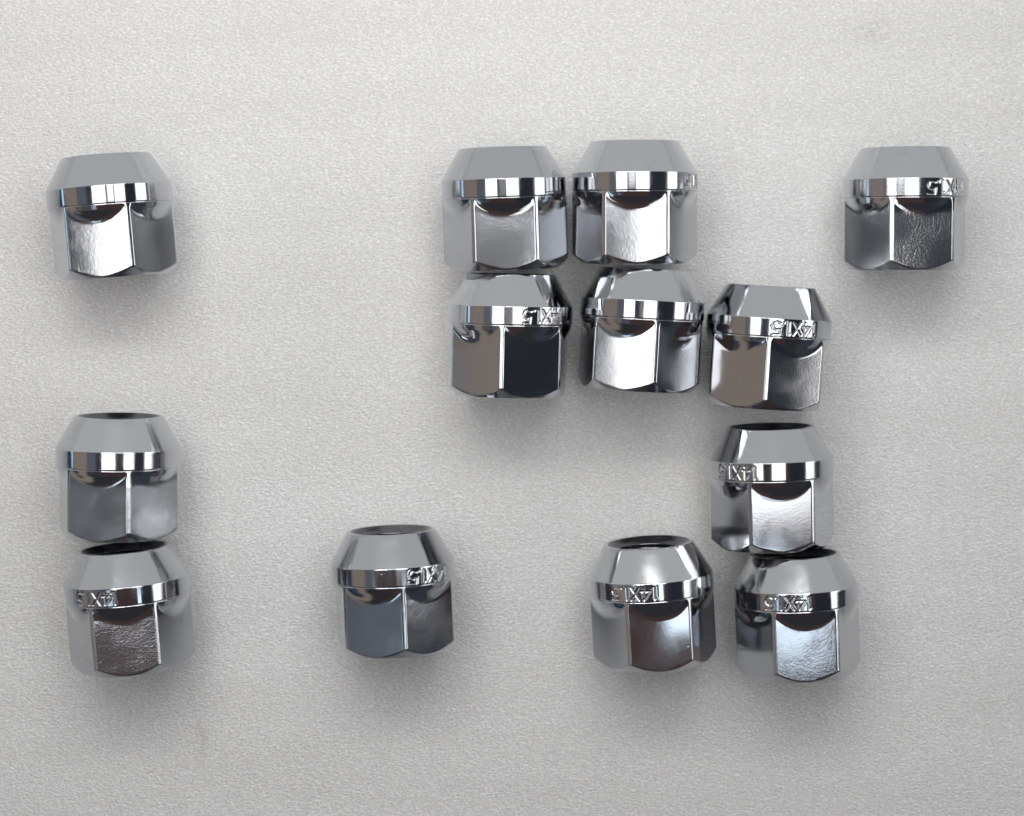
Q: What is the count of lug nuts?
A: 13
